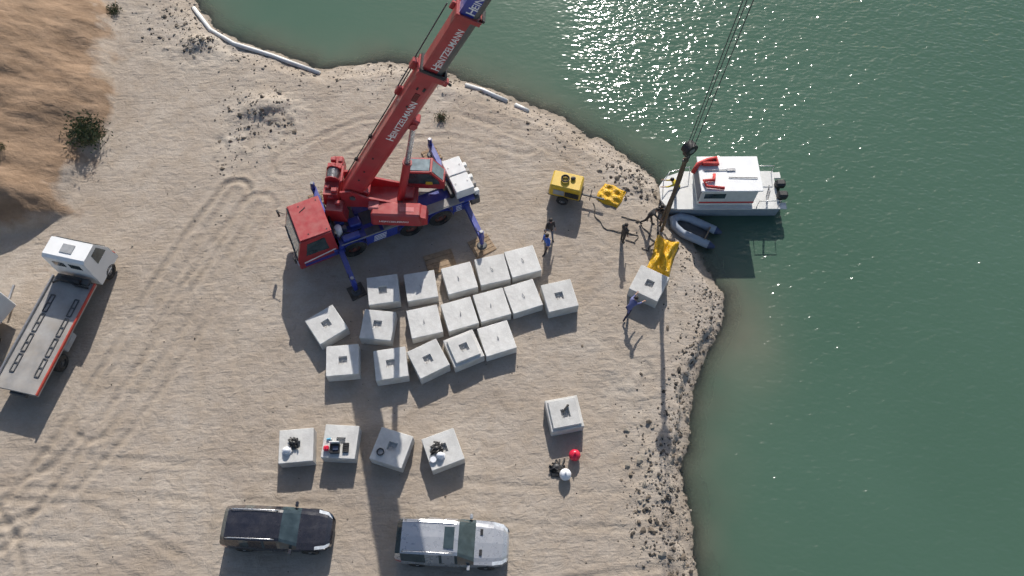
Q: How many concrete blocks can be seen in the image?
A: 23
